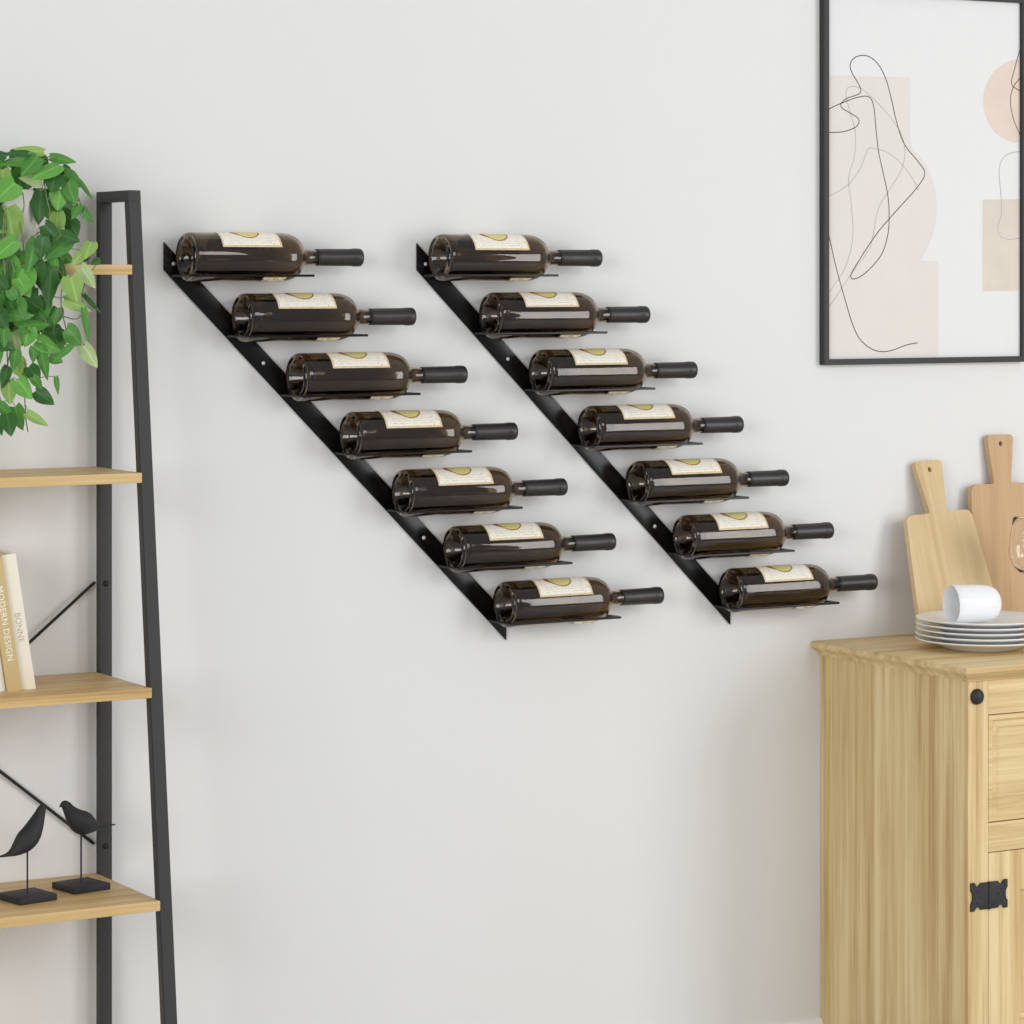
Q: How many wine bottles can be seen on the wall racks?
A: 14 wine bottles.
